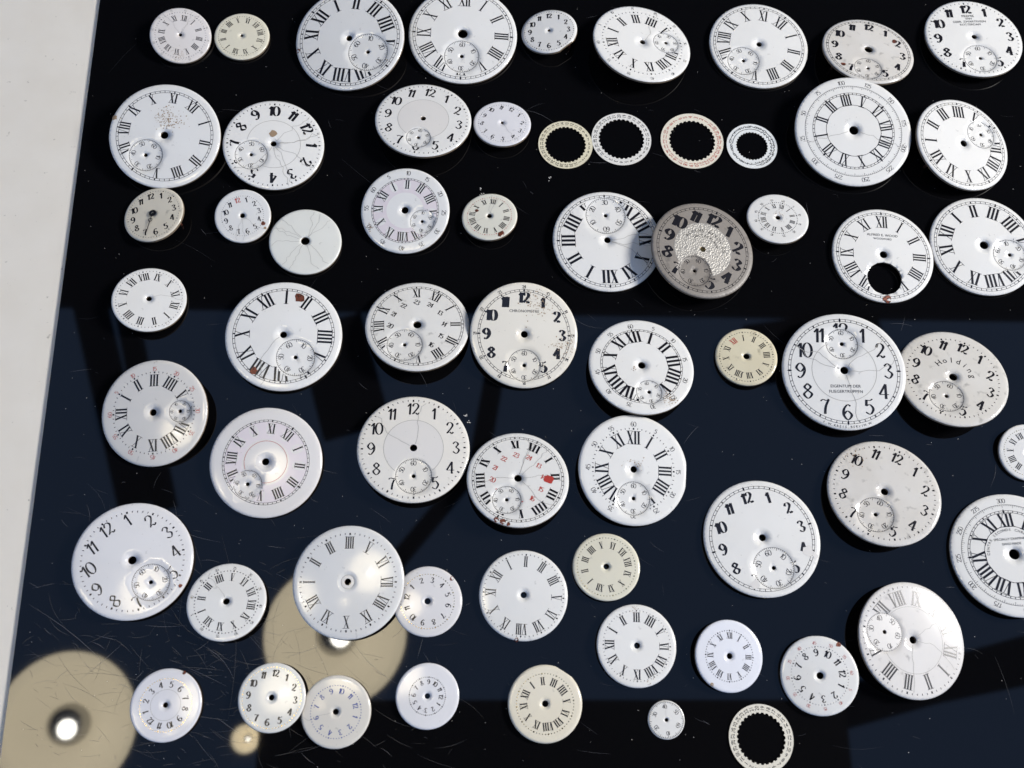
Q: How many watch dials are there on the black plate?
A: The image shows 58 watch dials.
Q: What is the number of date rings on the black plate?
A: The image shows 5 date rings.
